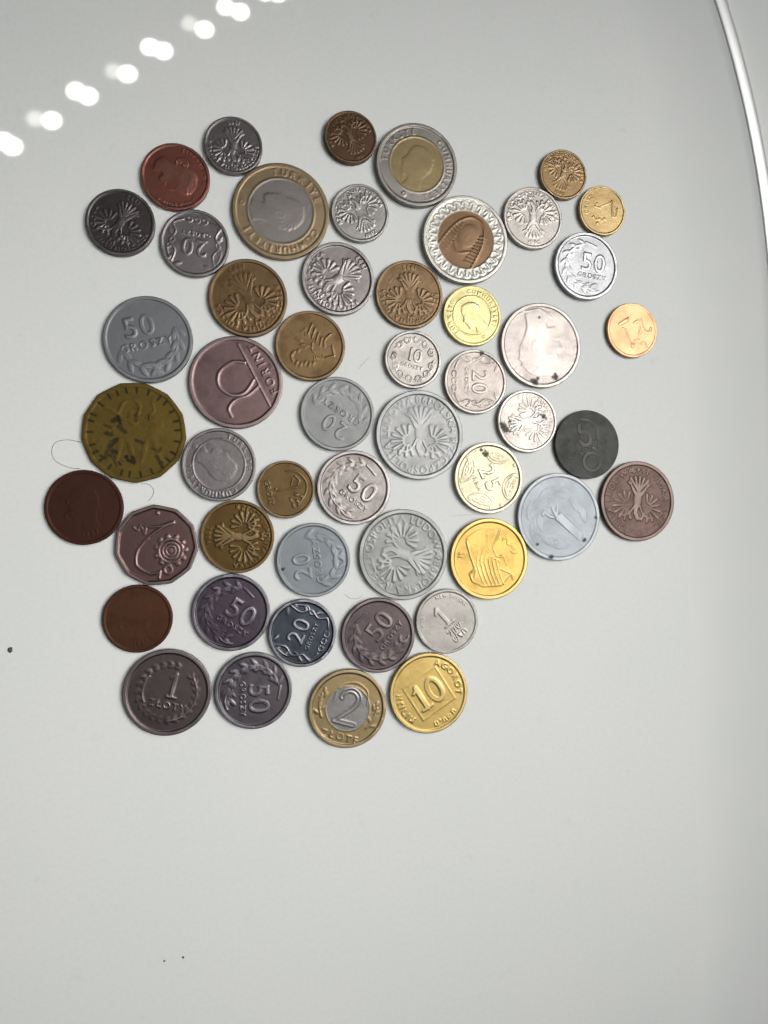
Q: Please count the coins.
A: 50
